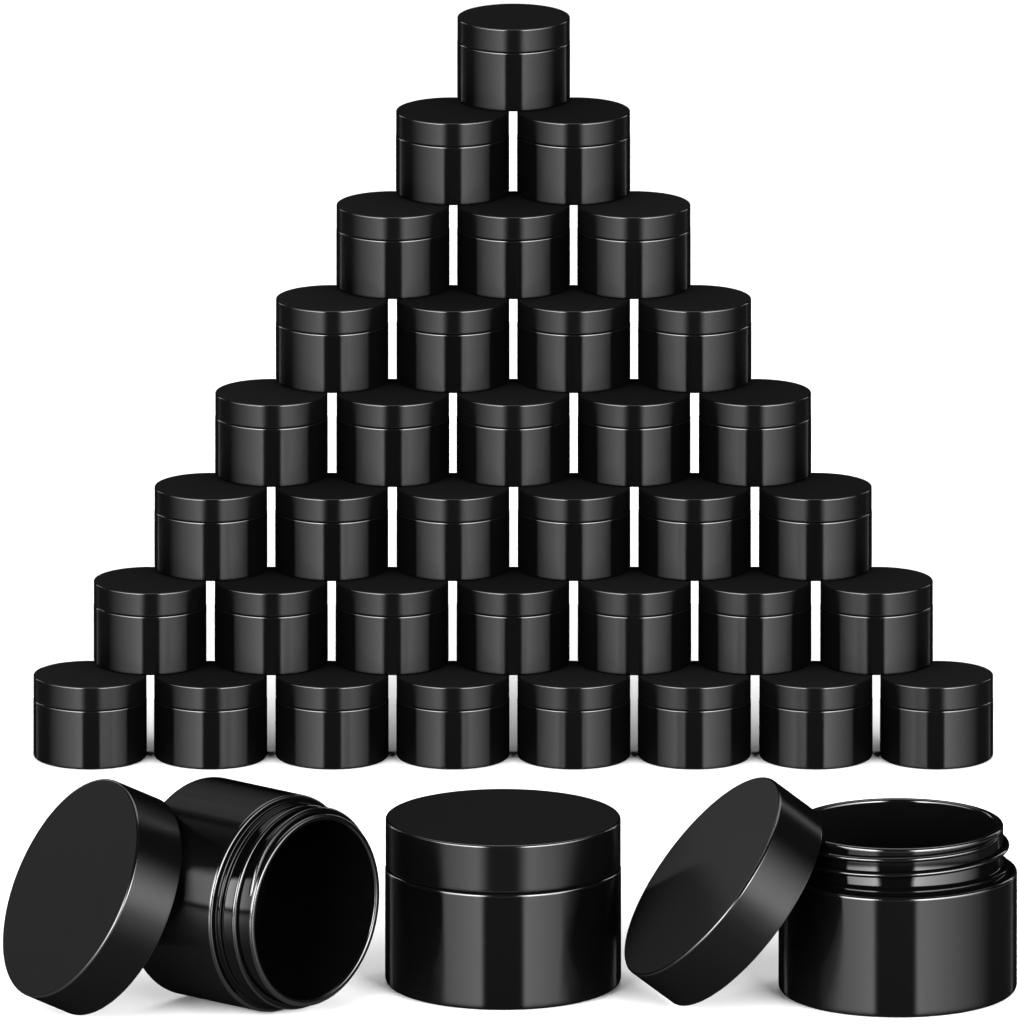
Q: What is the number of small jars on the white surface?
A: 36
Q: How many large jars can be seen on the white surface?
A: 3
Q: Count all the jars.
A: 39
